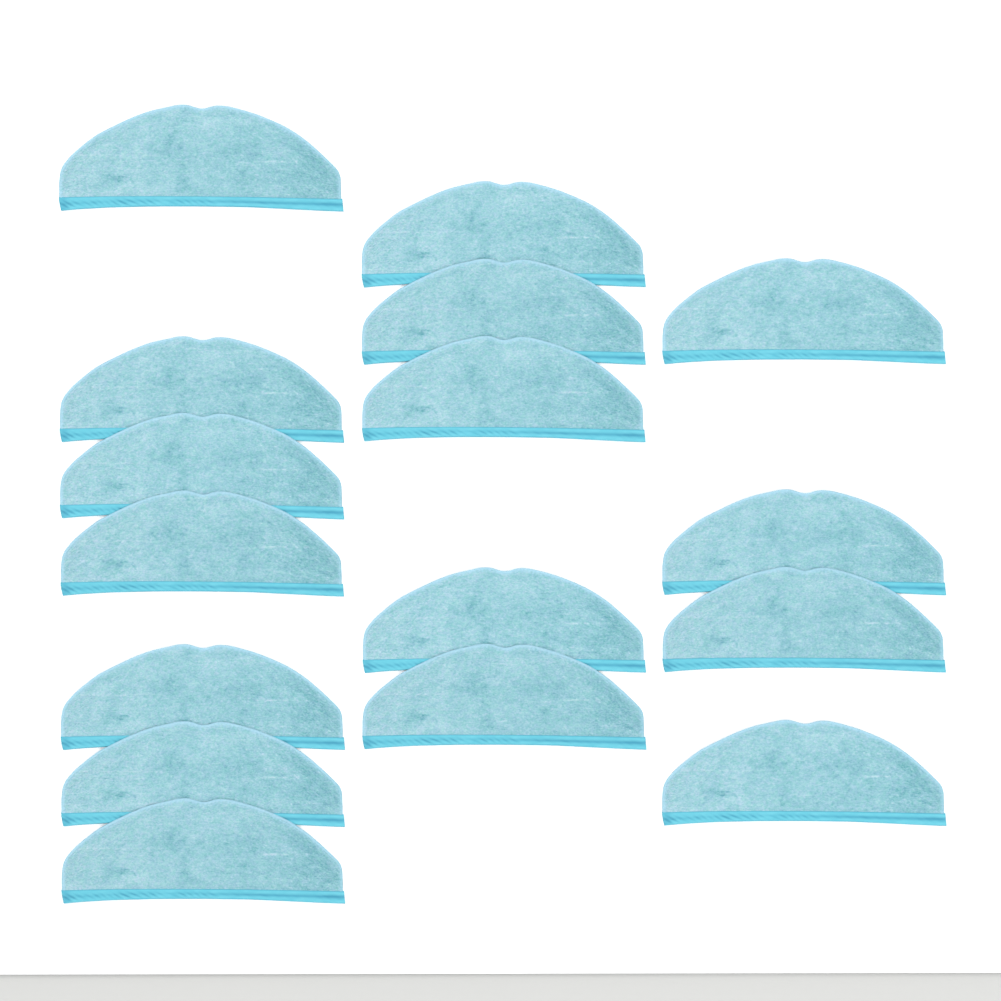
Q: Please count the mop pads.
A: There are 16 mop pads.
